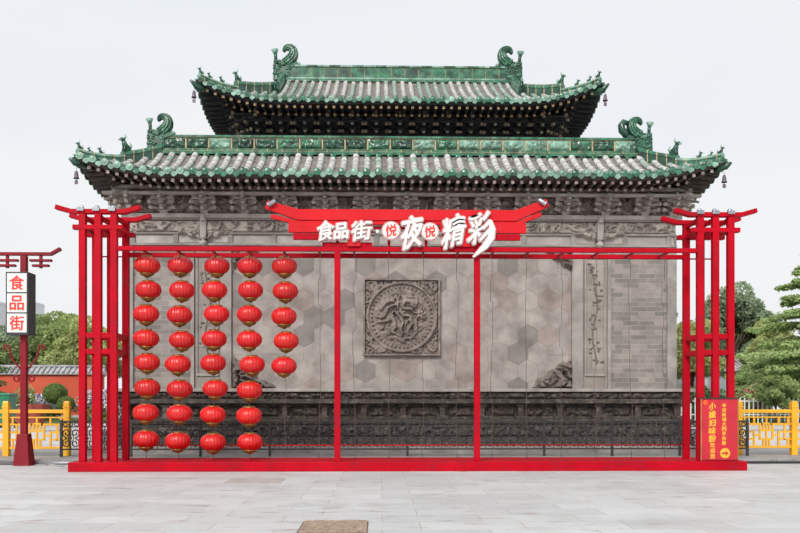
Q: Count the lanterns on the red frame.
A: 37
